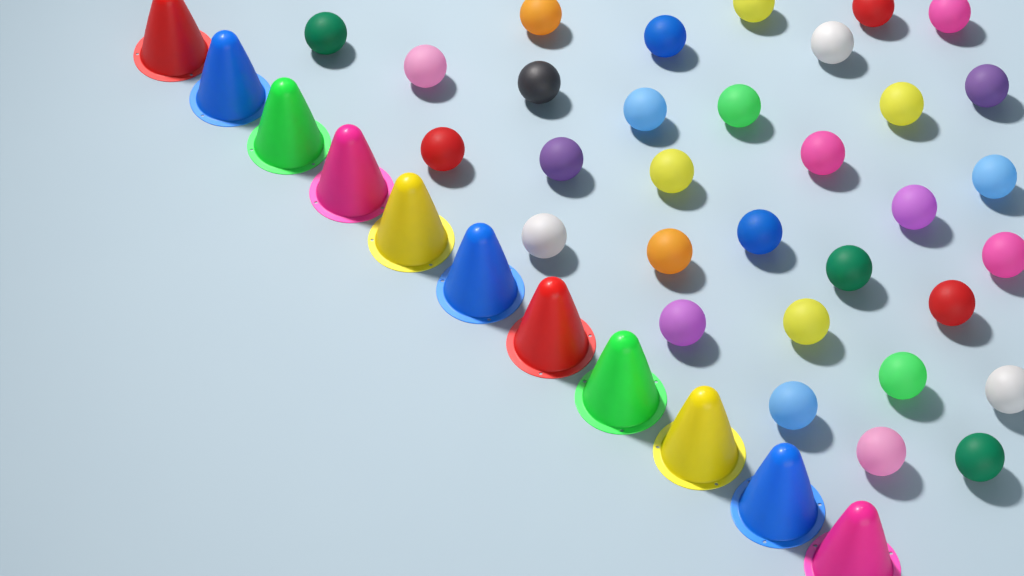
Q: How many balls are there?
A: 32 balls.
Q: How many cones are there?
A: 11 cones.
